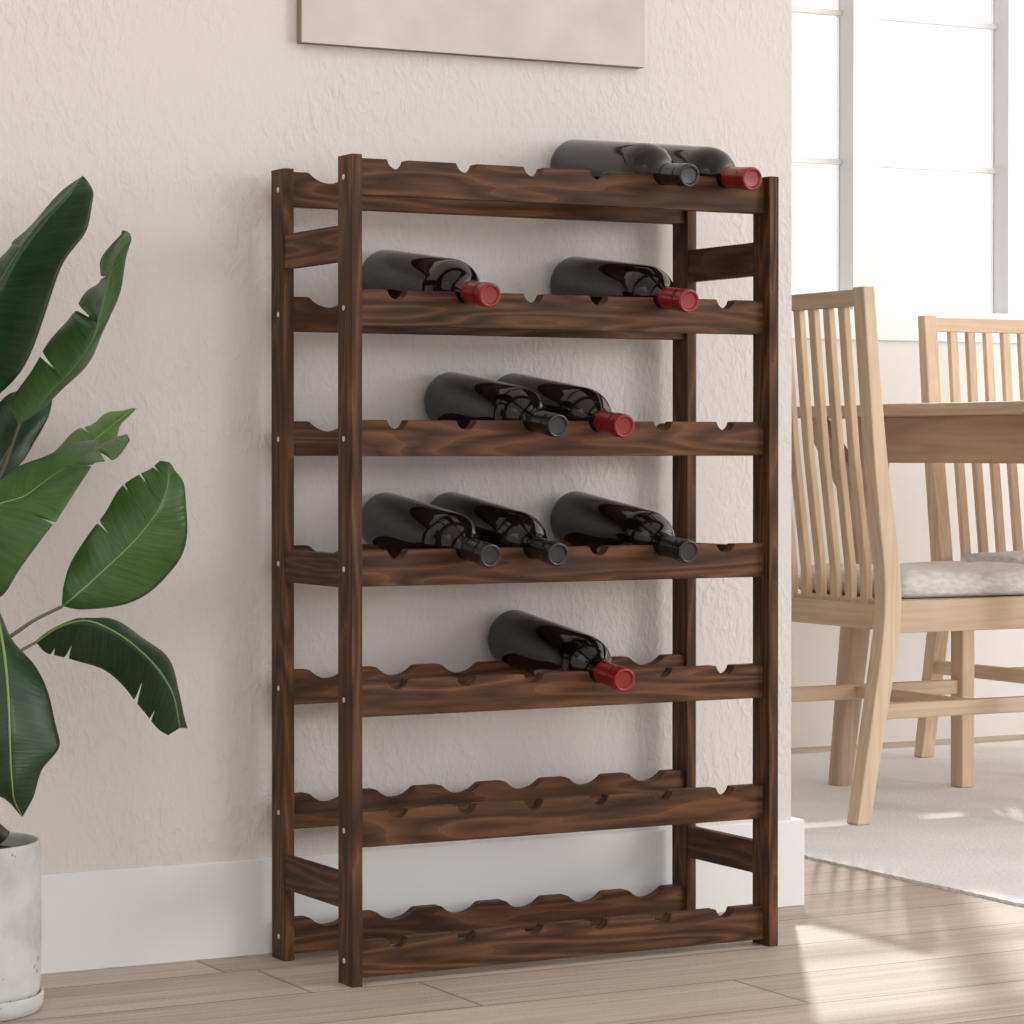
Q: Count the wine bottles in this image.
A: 10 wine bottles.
